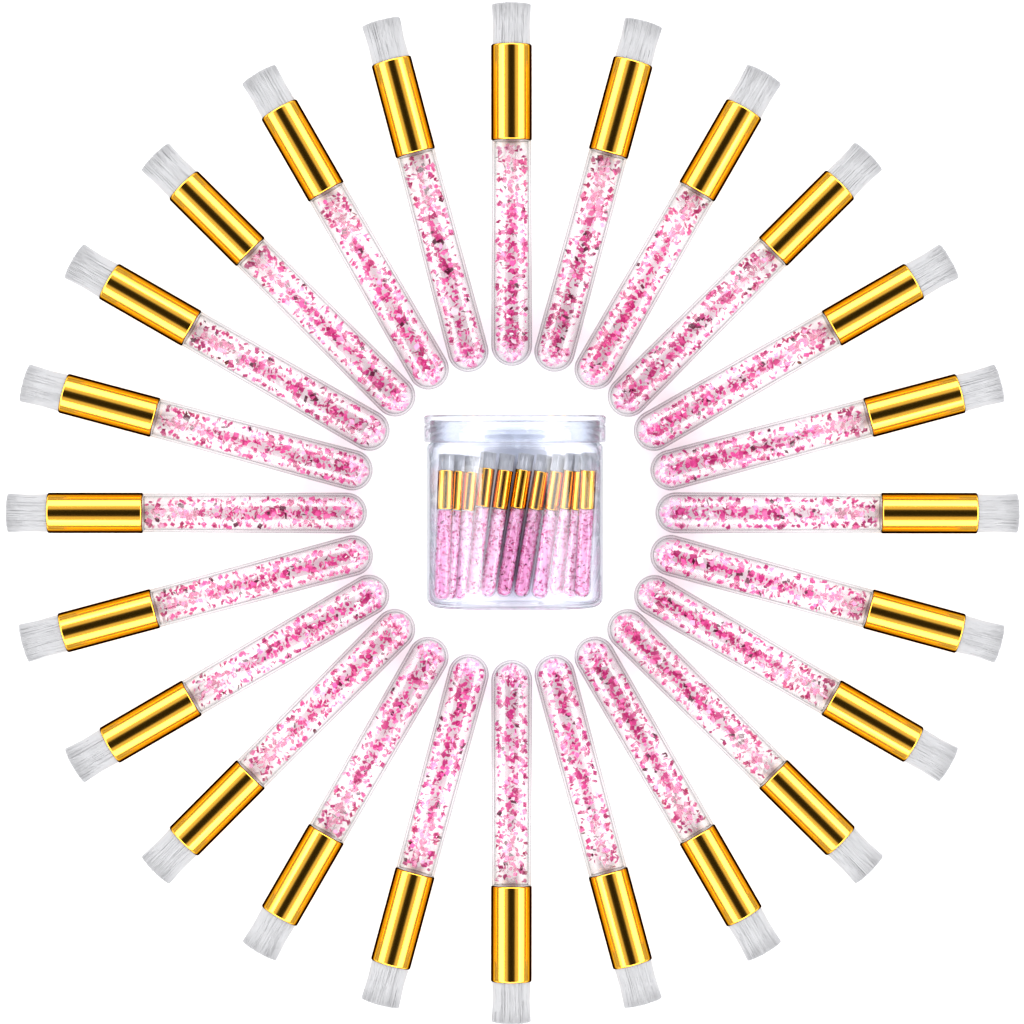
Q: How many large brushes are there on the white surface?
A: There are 24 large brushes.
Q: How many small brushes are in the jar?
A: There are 11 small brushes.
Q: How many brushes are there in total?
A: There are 35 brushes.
